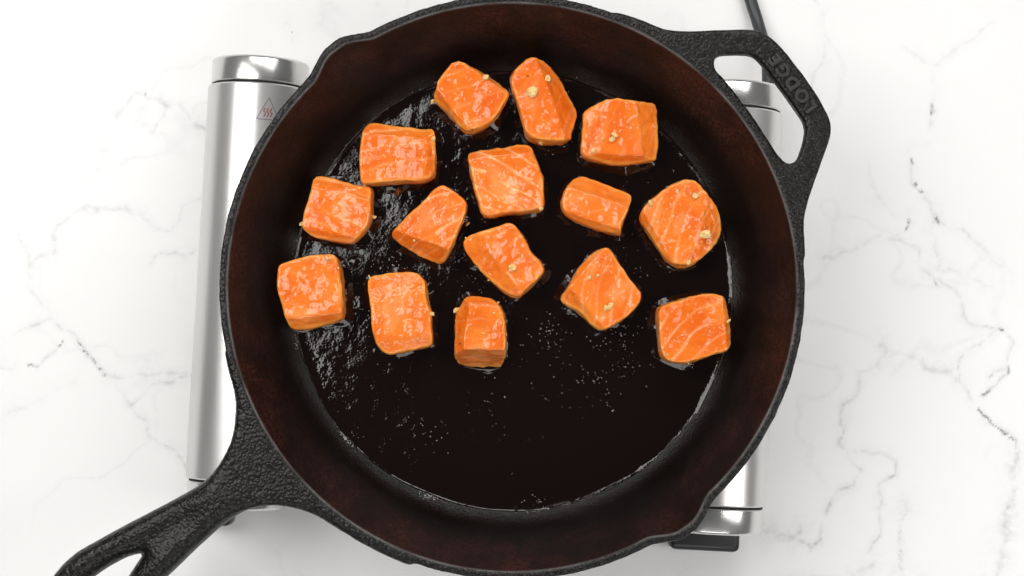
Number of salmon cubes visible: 15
